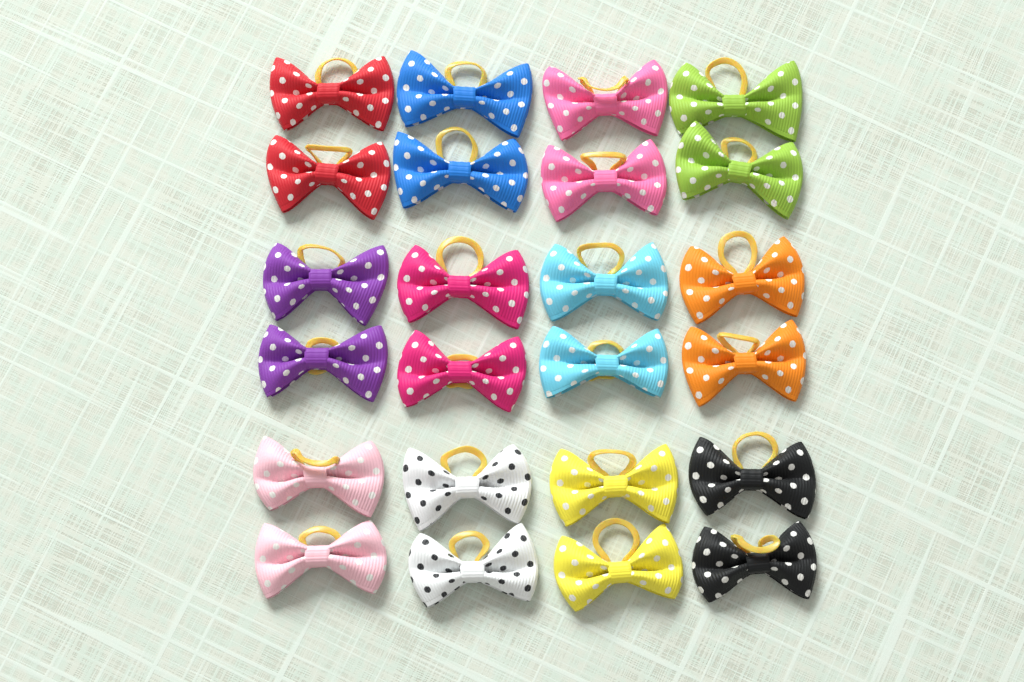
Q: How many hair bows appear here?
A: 24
